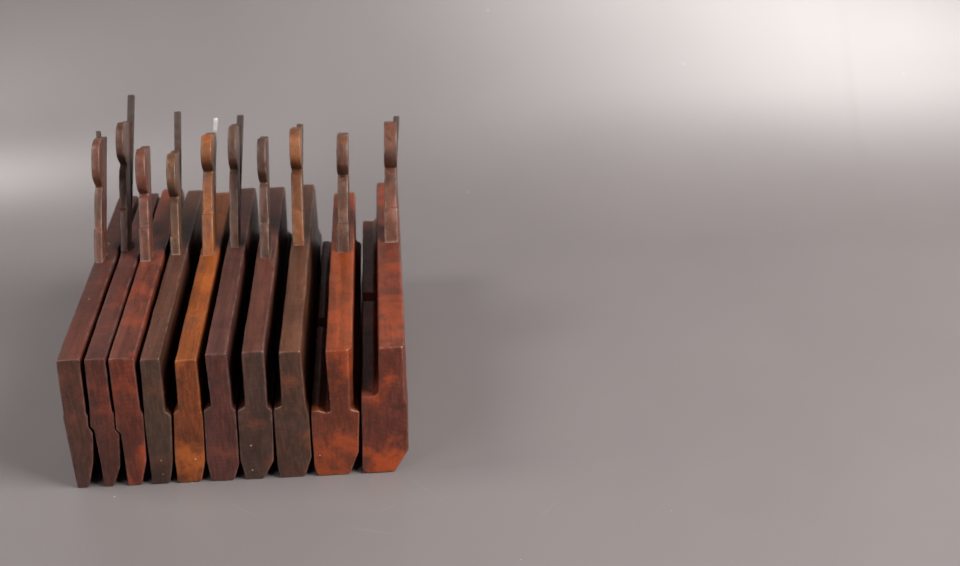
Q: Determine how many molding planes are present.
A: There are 10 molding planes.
